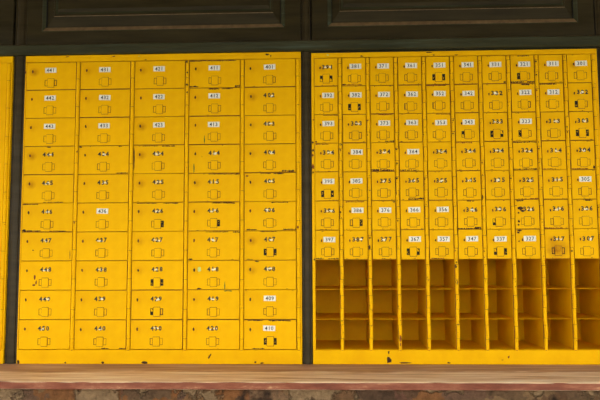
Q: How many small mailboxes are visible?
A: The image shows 70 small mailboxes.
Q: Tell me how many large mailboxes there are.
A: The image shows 50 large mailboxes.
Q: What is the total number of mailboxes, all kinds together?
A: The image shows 120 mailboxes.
